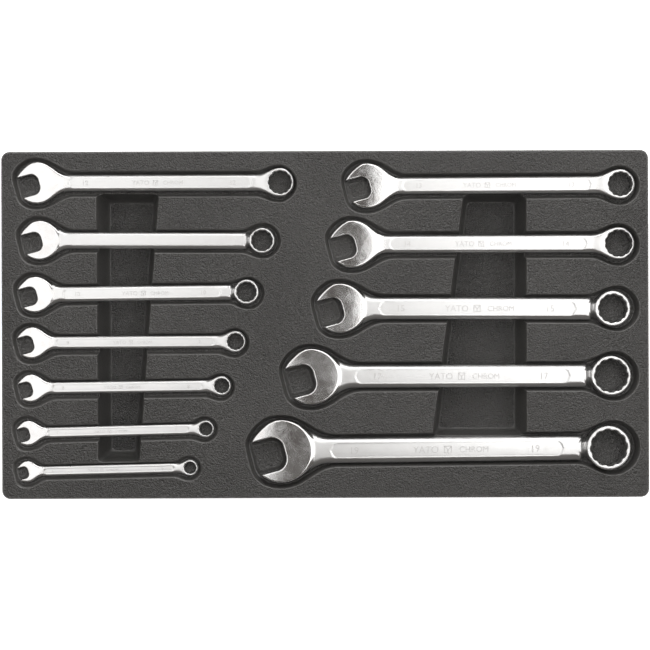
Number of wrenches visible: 12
